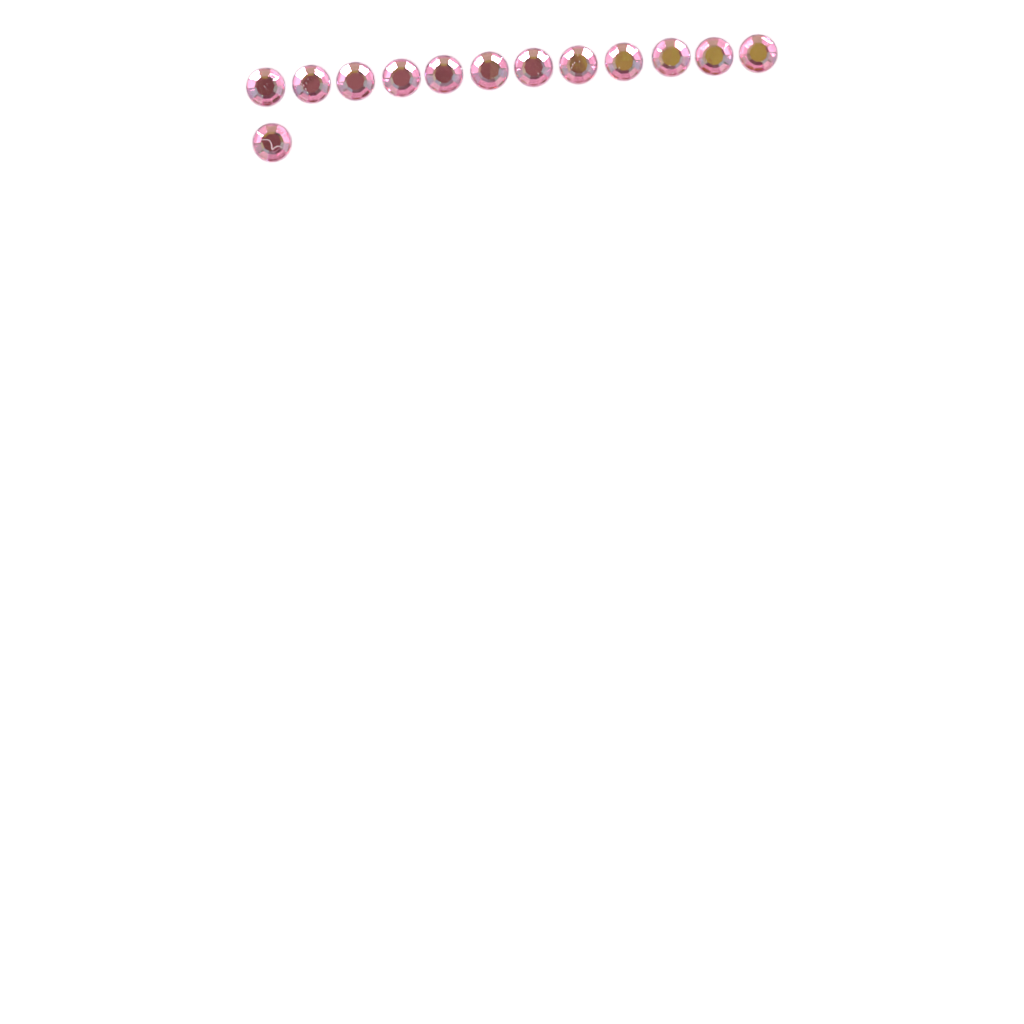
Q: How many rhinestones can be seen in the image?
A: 13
